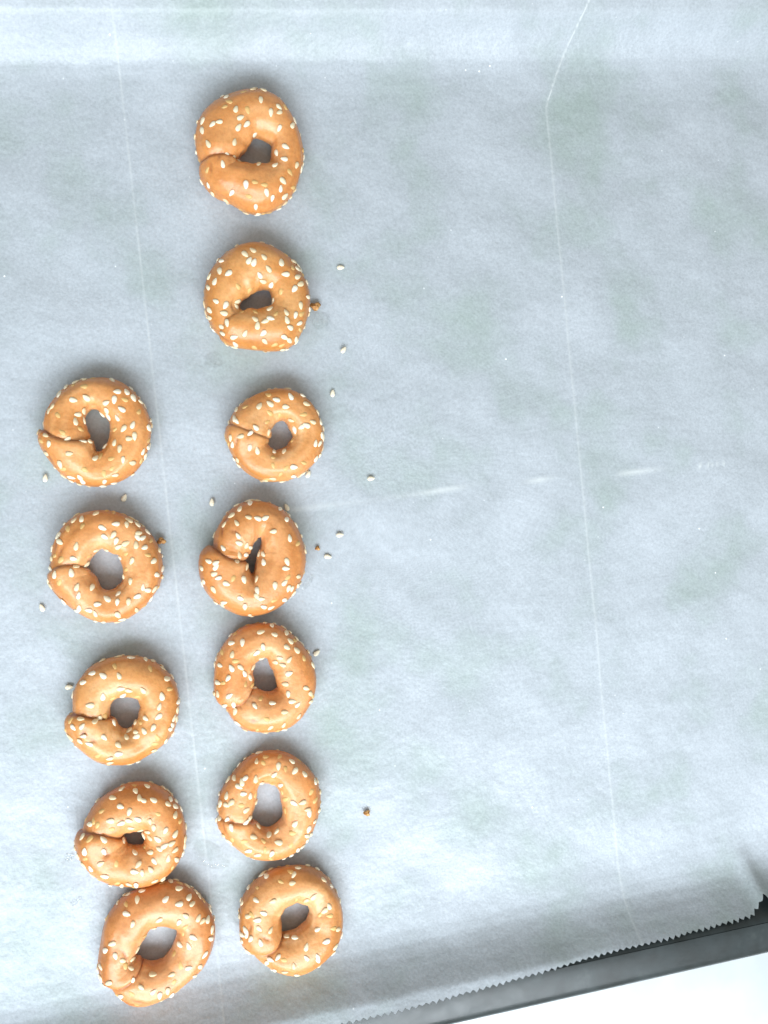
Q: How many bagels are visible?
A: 12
